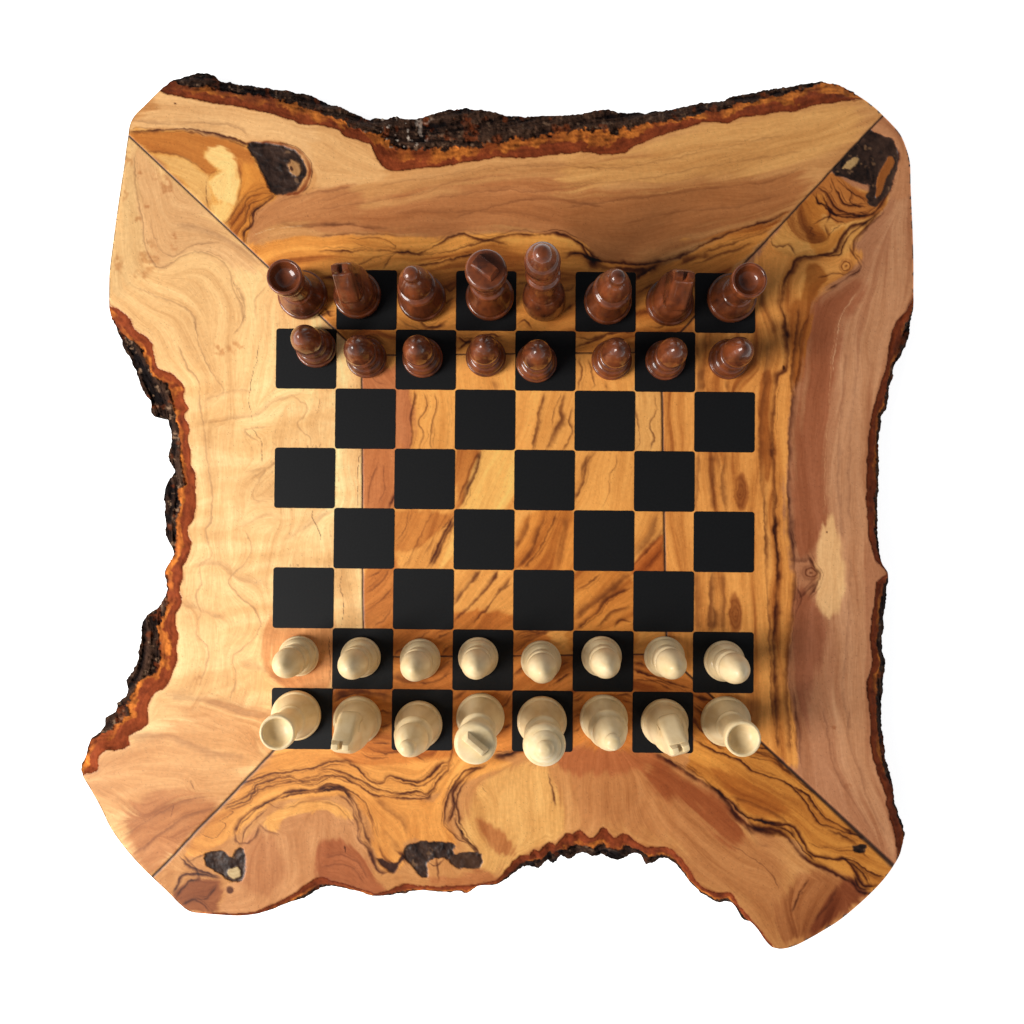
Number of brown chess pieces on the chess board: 16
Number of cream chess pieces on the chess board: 16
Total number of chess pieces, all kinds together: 32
